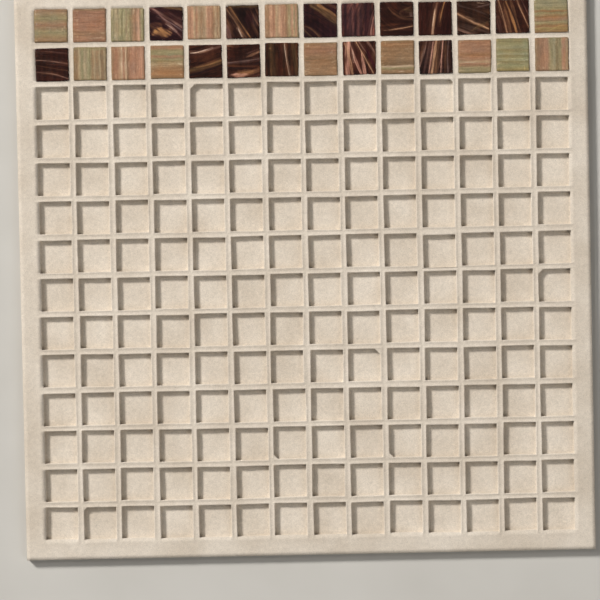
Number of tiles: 28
